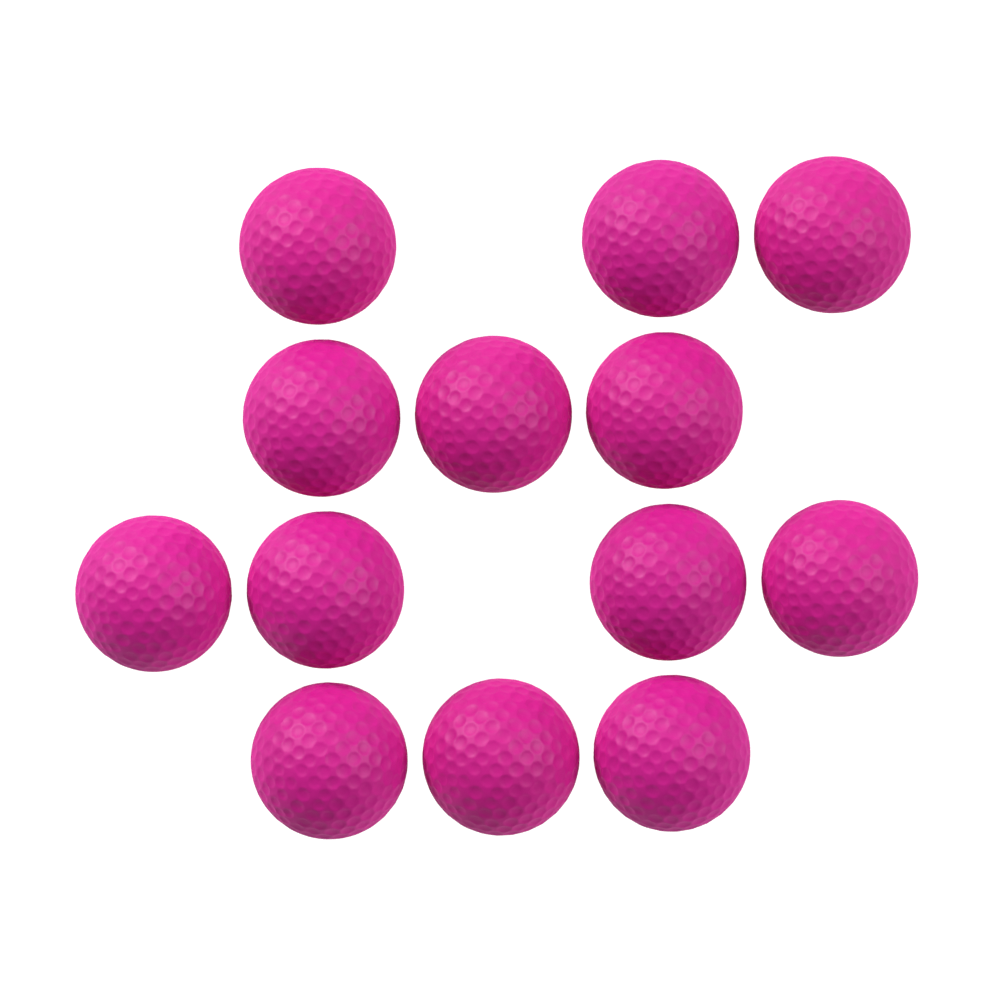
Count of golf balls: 13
